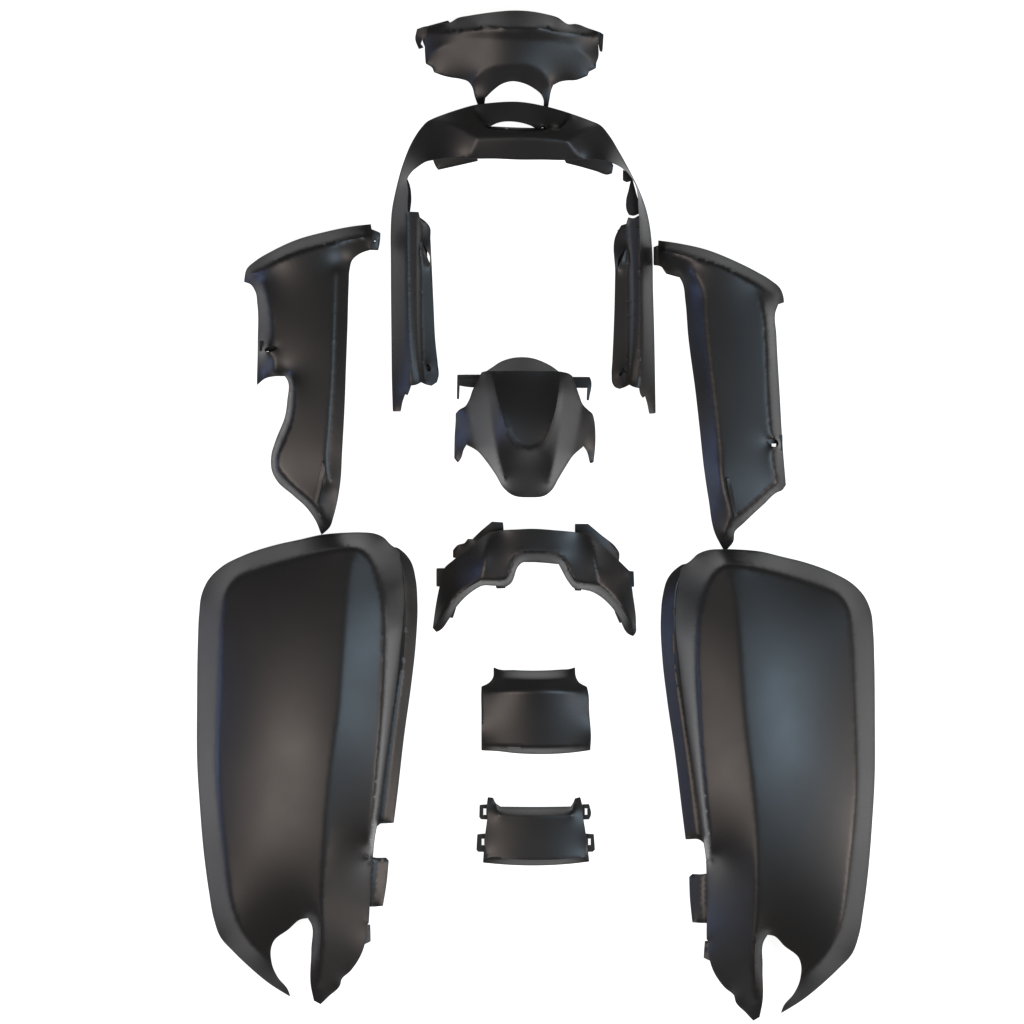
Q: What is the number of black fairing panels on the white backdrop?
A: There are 10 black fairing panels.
